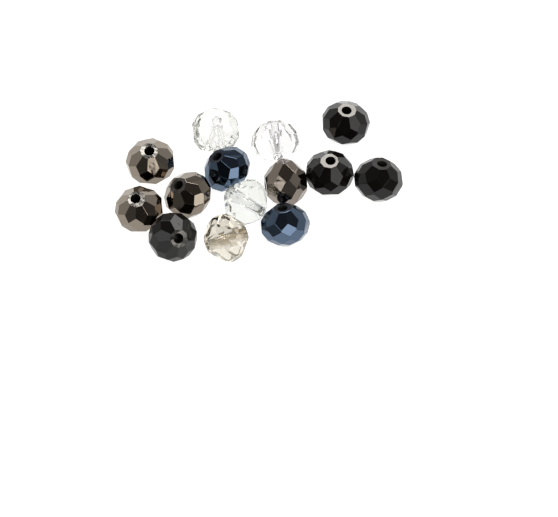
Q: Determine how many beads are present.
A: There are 14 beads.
